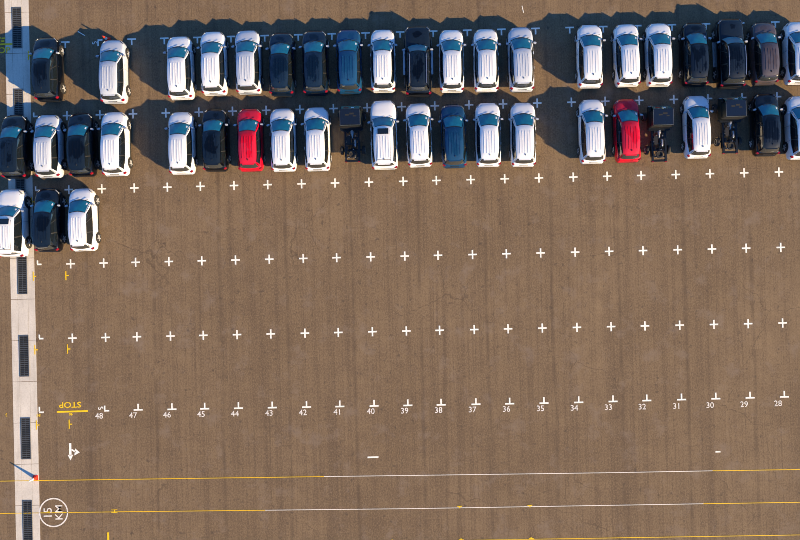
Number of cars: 42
